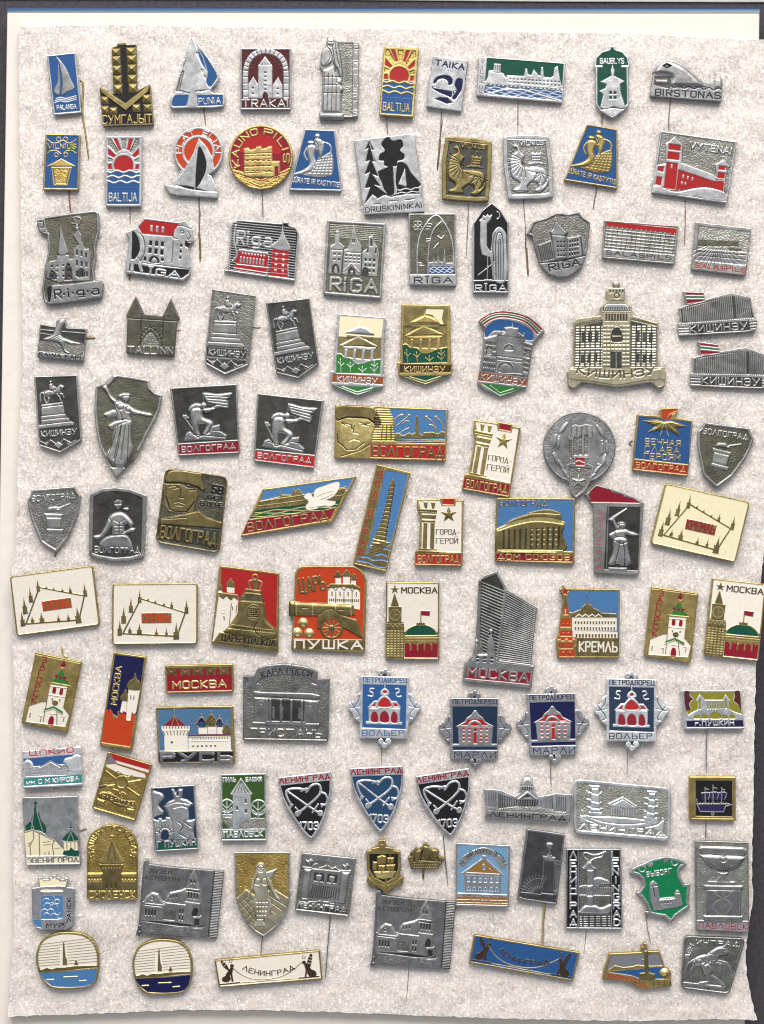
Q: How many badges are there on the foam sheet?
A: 106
